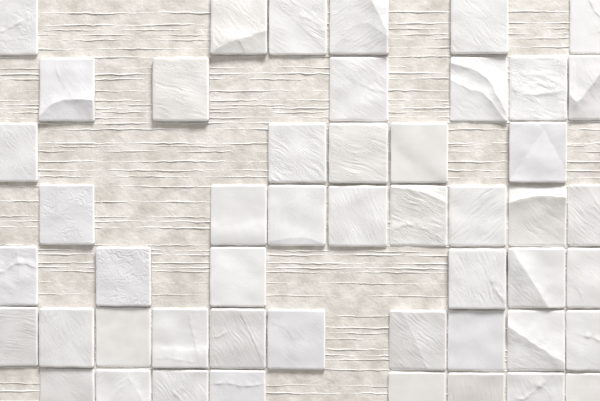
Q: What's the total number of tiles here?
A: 49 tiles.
